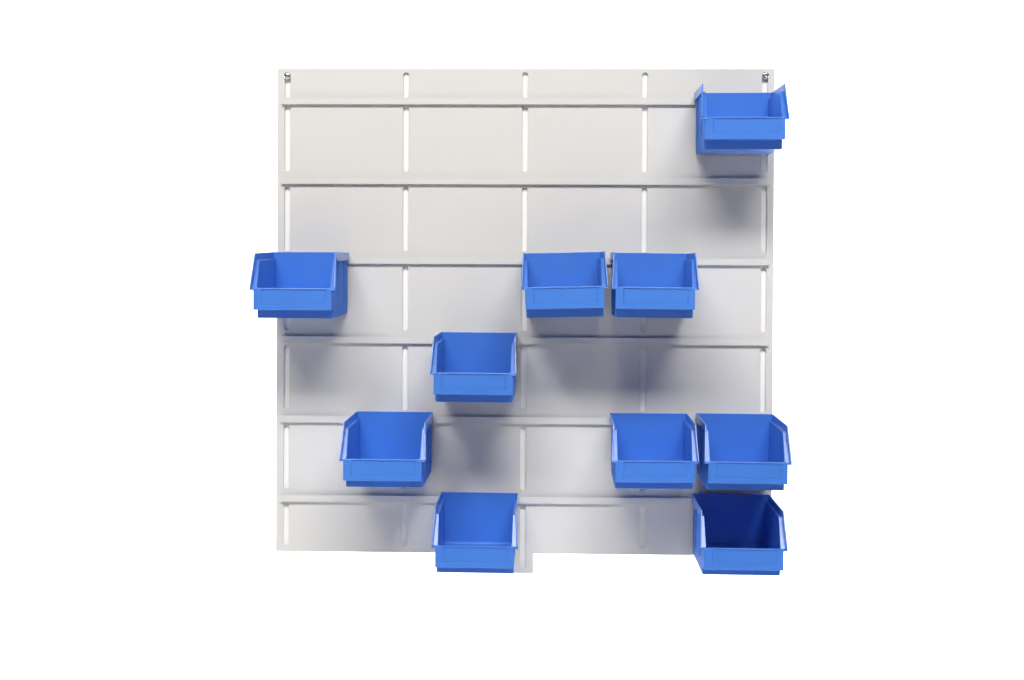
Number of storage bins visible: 10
